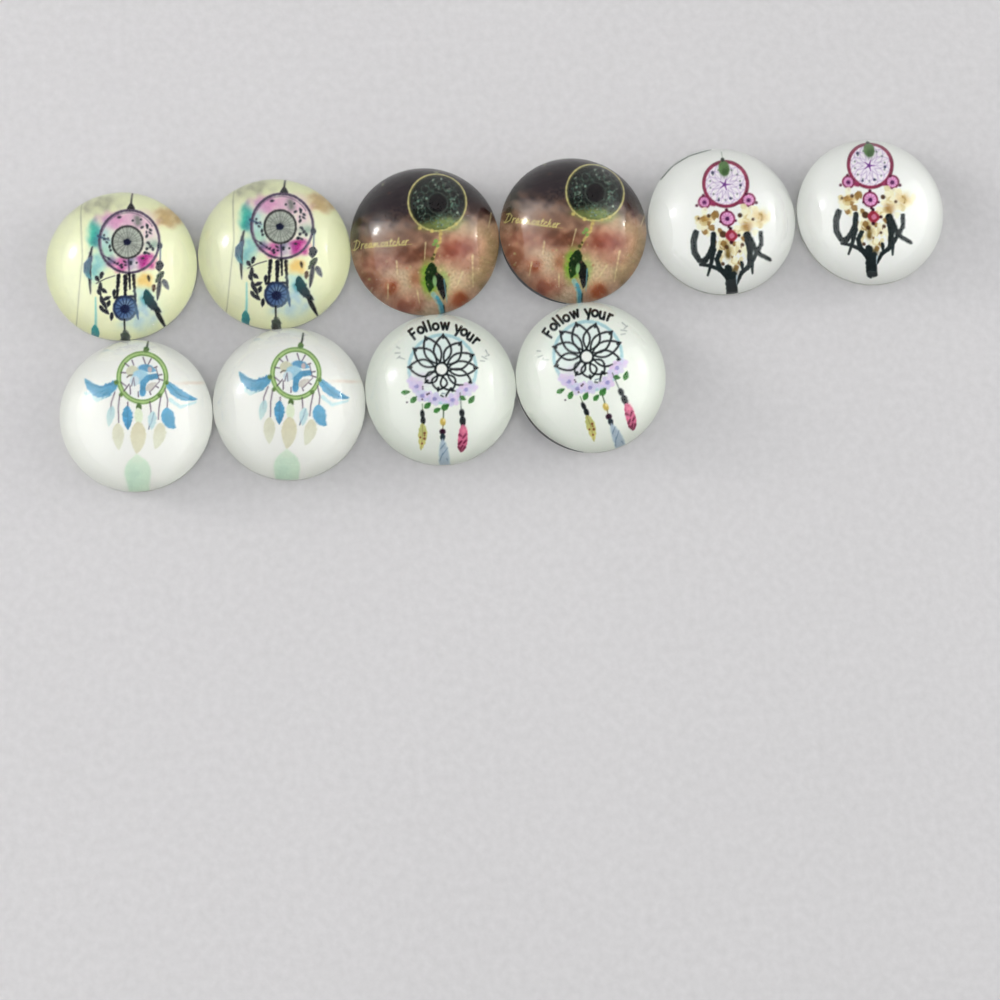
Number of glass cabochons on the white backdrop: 10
